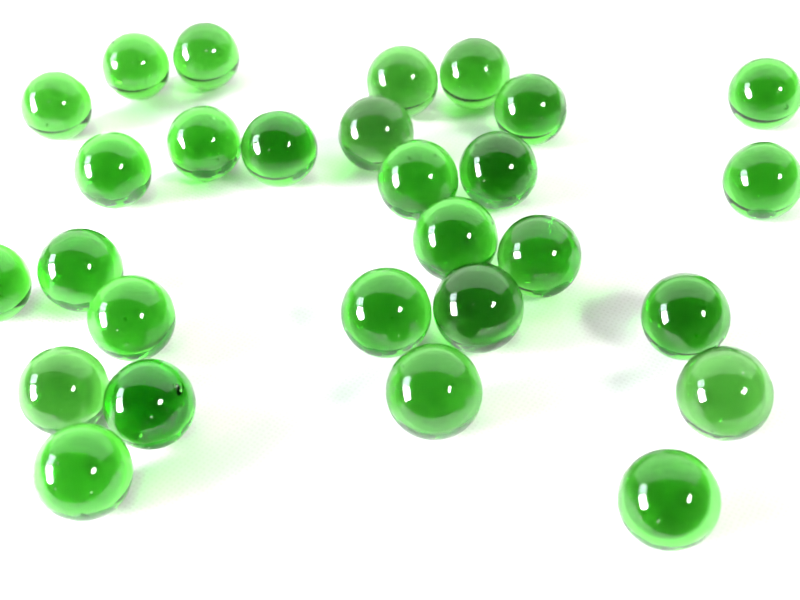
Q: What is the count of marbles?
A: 28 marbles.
